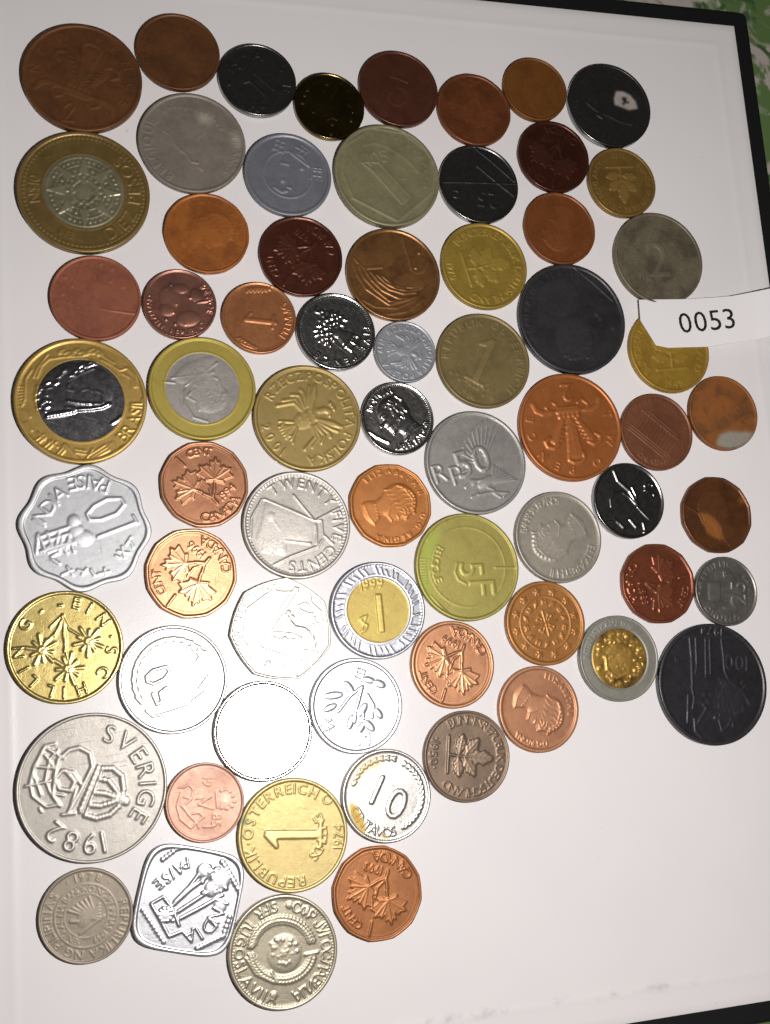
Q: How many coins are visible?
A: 68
